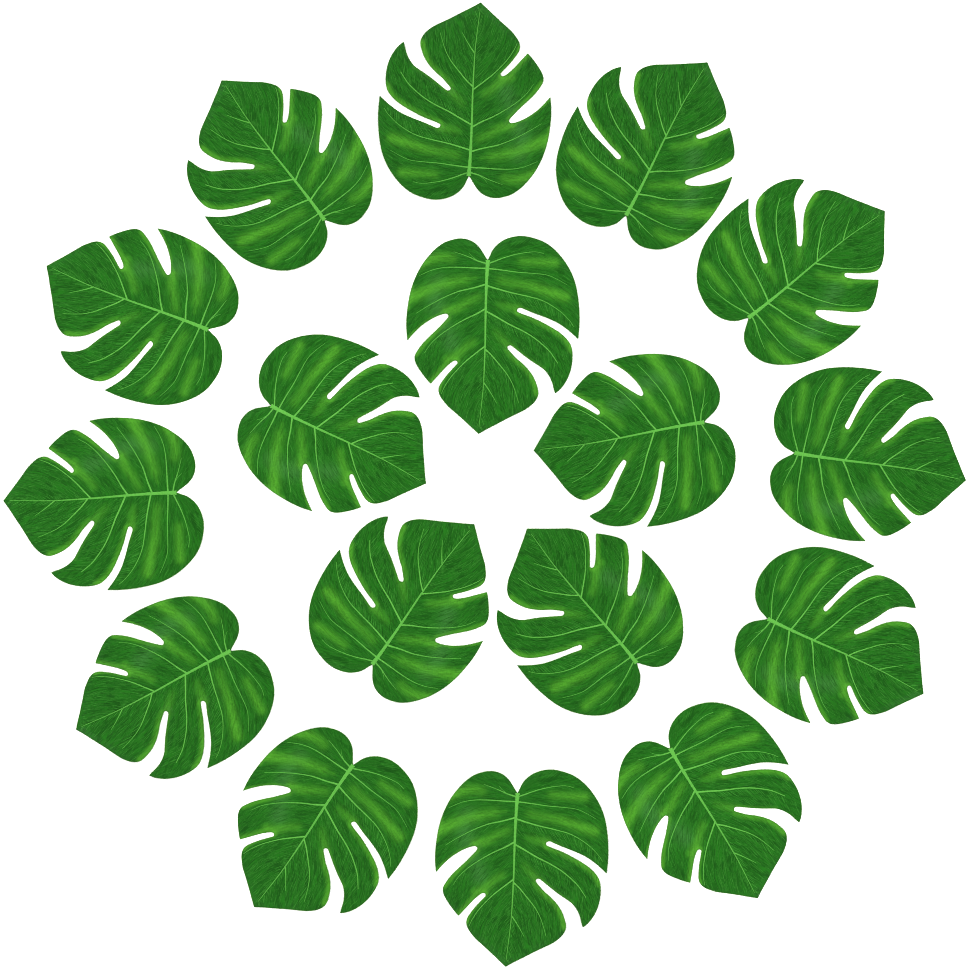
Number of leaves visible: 17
